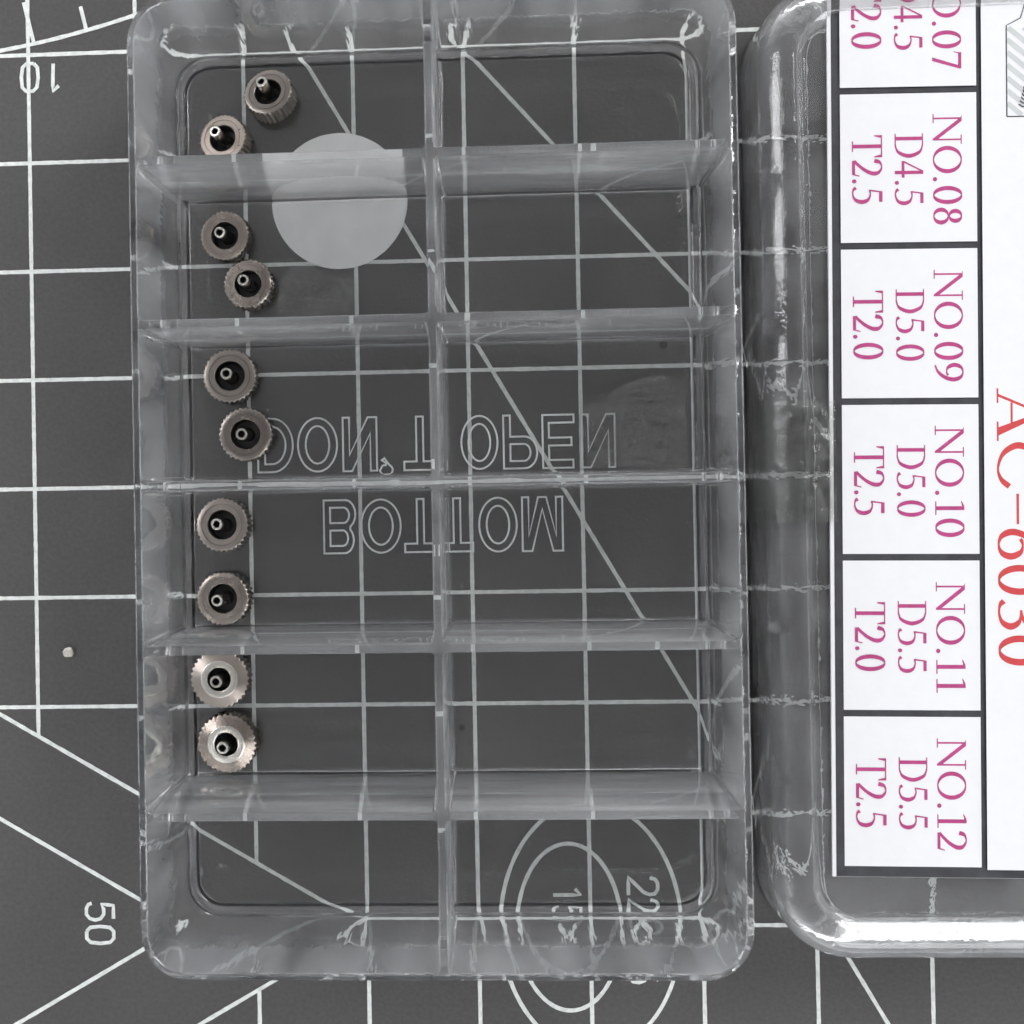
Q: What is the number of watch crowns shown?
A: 10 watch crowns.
